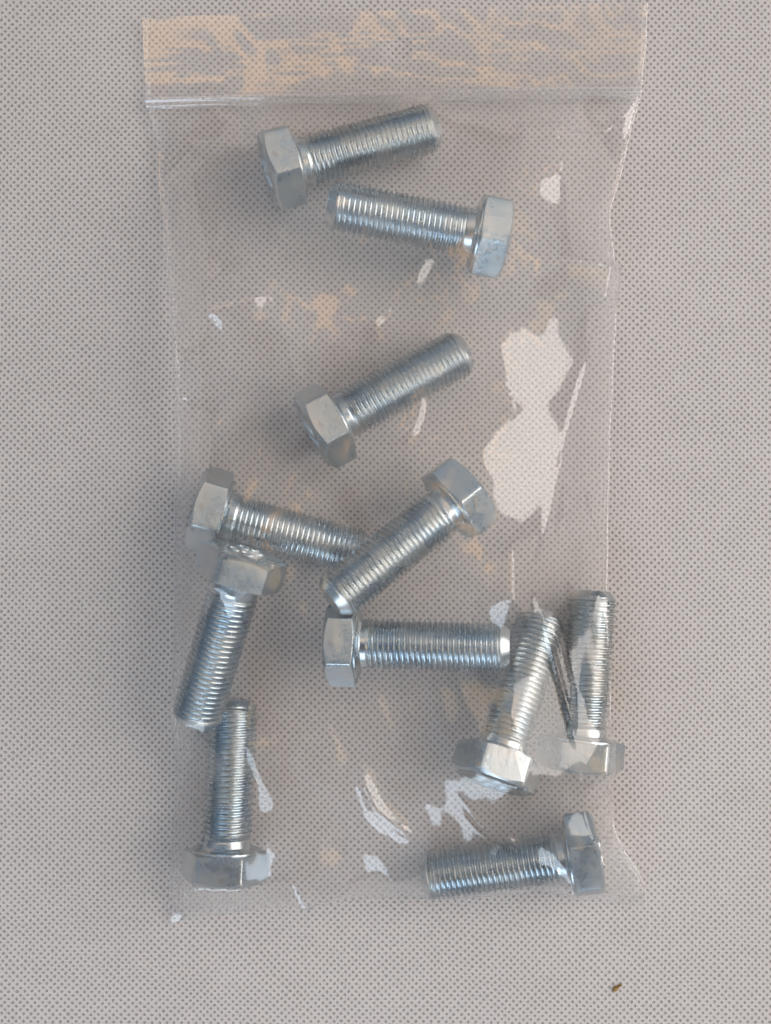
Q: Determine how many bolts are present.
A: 11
